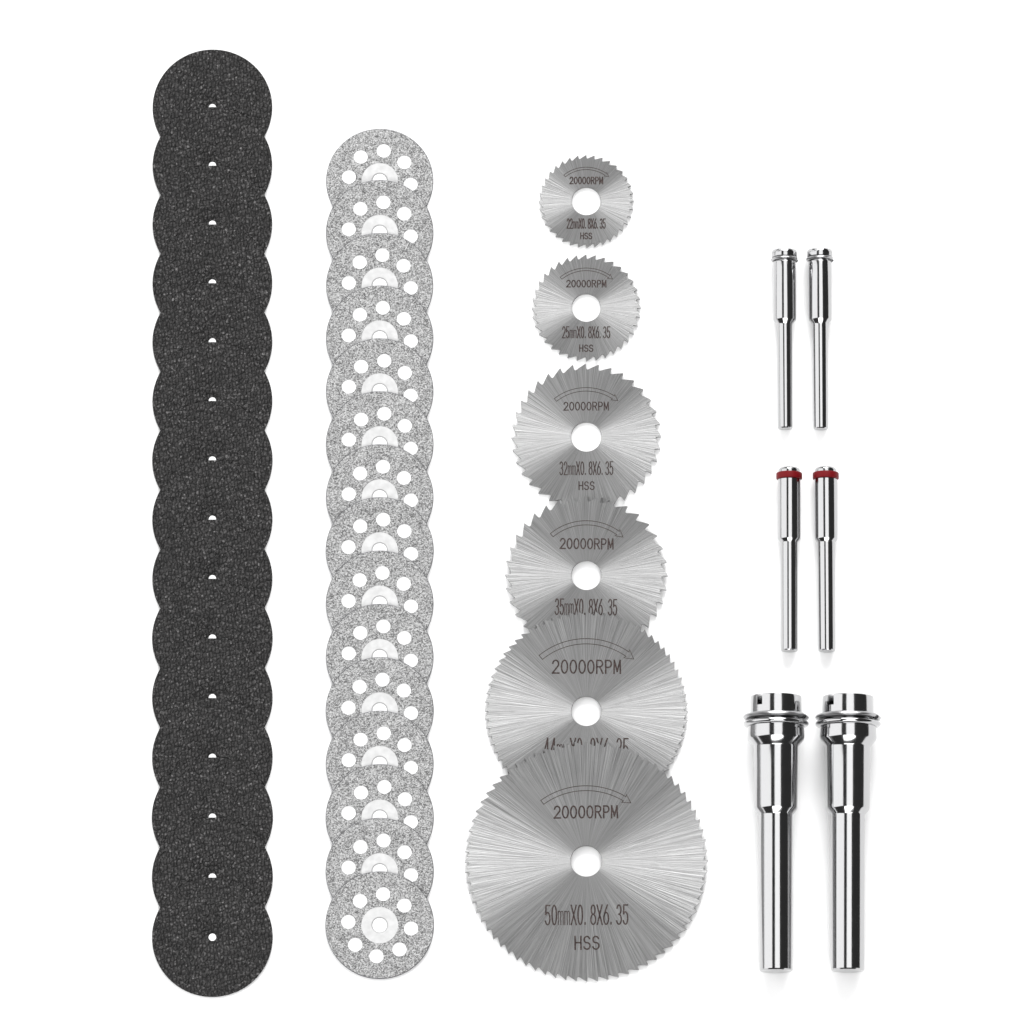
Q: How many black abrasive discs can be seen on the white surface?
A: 15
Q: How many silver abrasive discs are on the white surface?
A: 15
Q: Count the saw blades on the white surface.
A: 6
